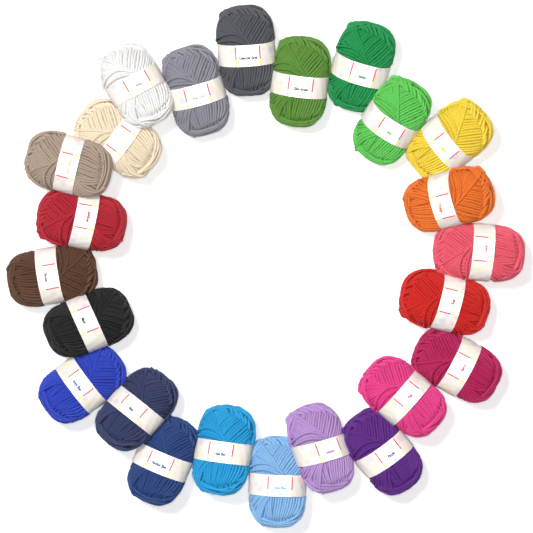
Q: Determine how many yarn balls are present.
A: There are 24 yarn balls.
